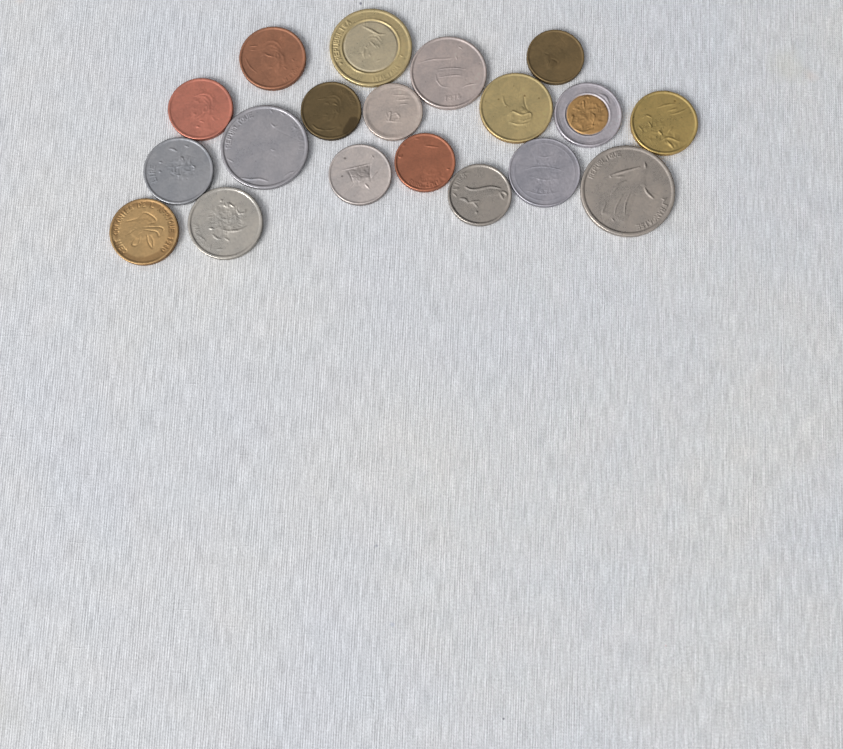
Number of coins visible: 19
